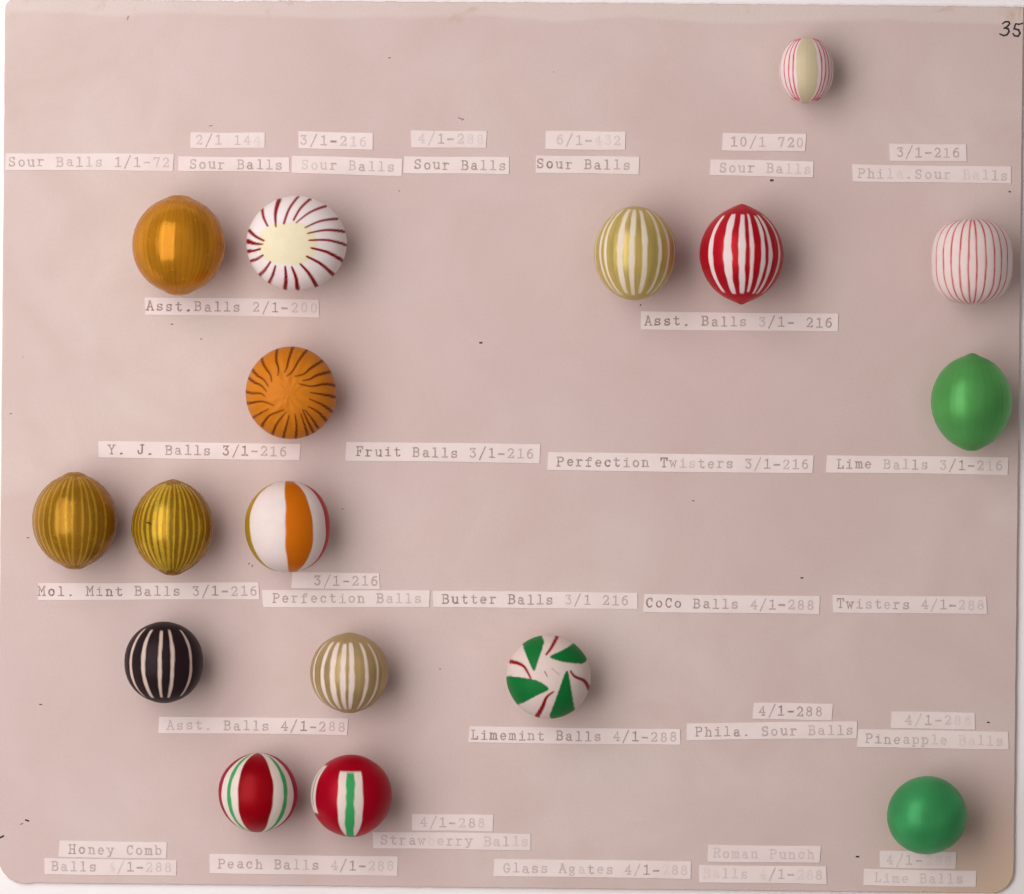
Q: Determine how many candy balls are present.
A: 17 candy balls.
